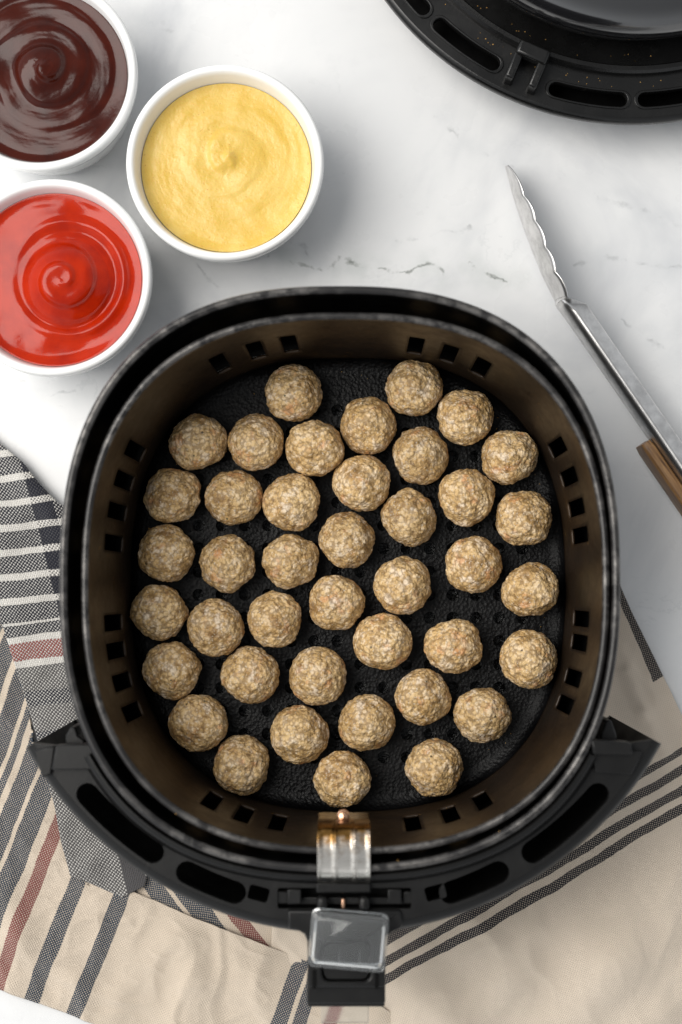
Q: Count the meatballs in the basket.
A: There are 41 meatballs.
